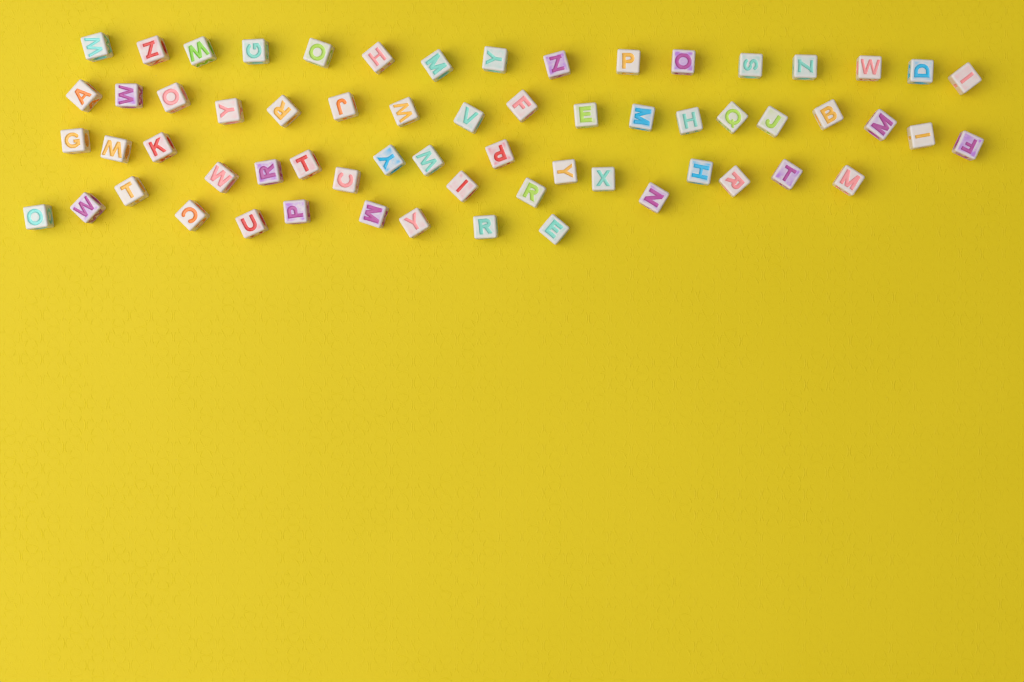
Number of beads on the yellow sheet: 63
